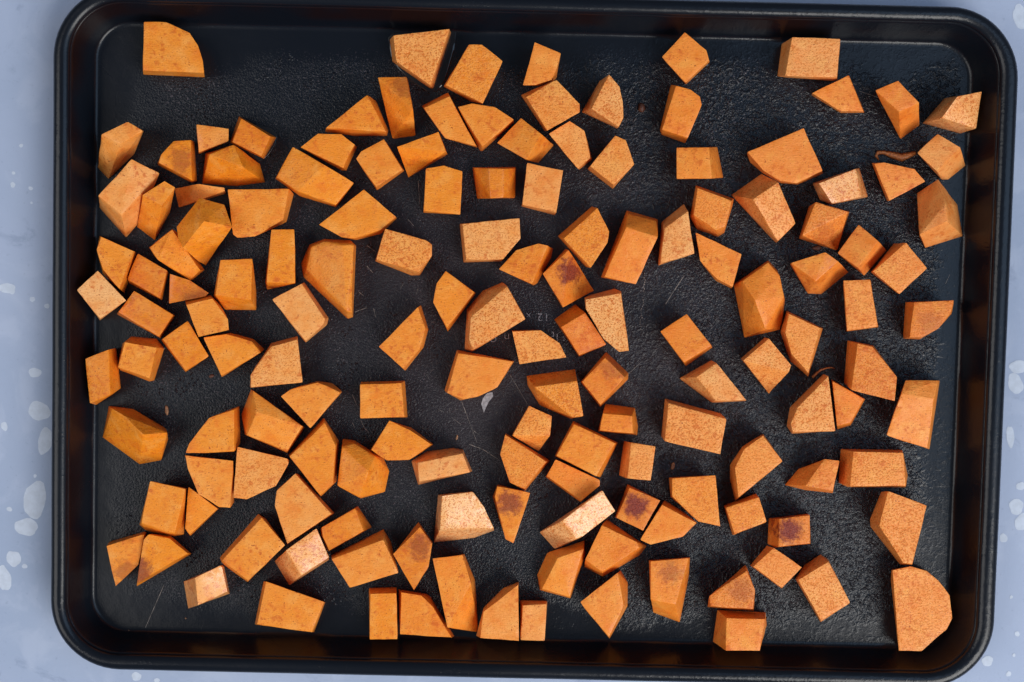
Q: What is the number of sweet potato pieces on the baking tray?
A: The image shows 149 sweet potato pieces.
